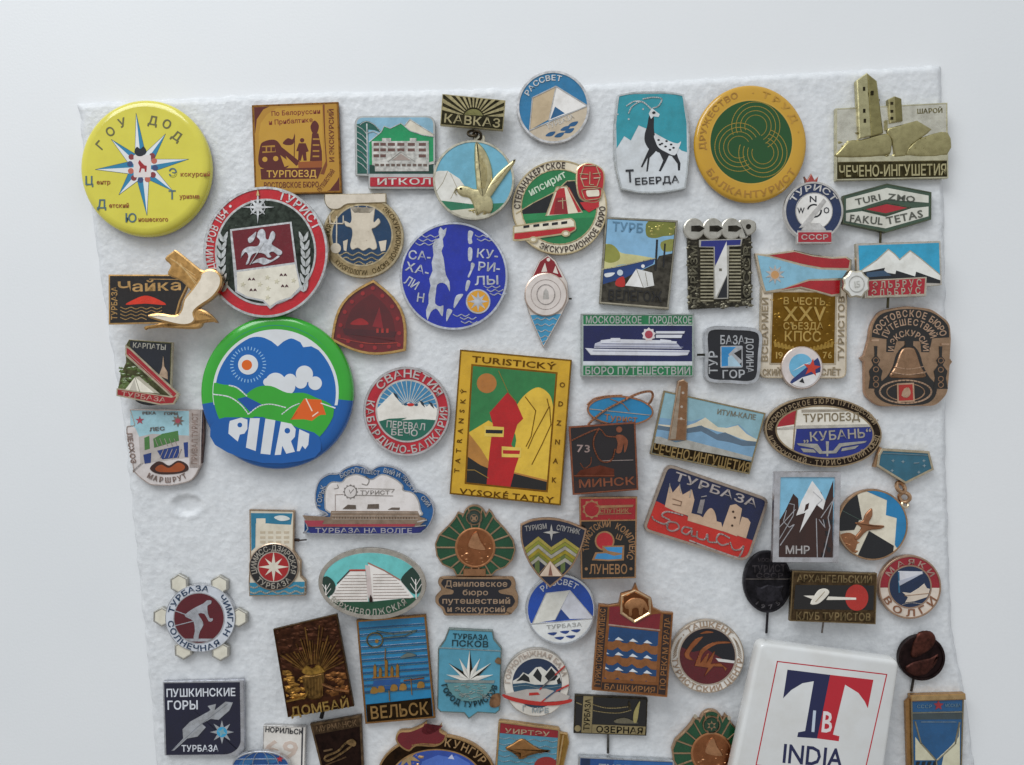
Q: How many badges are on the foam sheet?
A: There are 65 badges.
